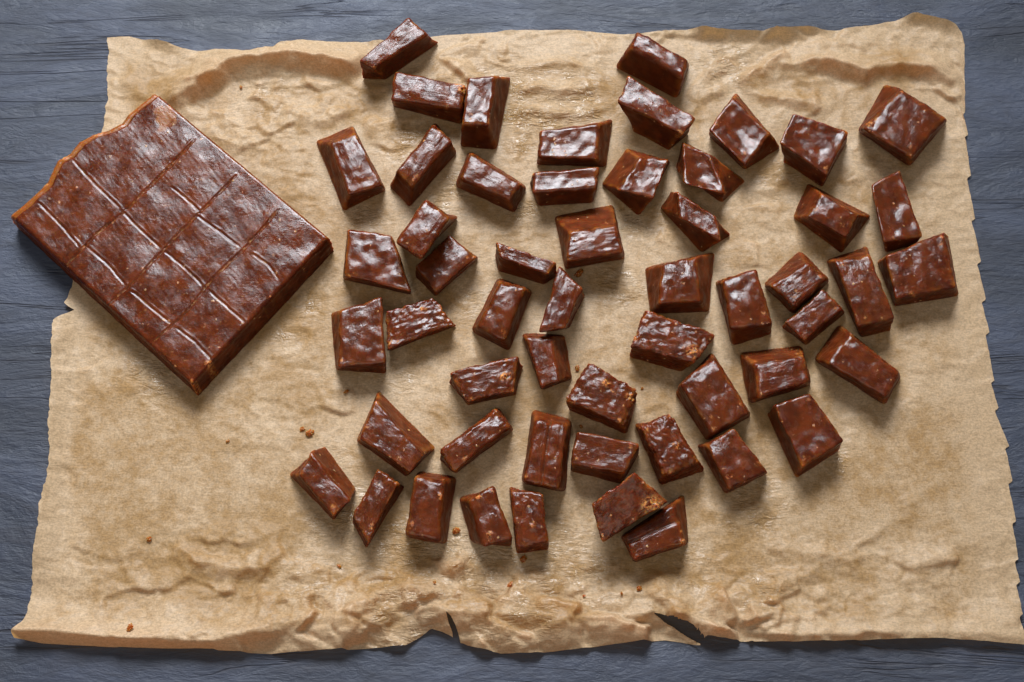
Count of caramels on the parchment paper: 54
